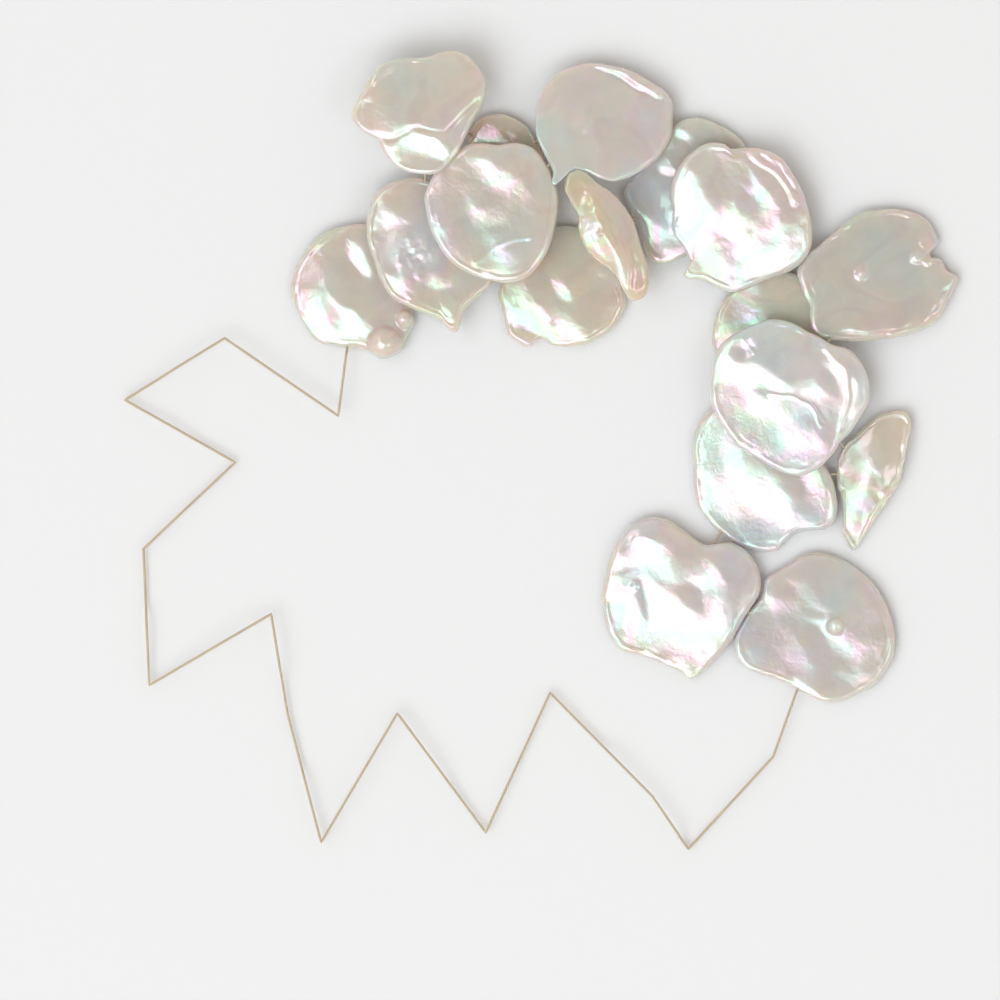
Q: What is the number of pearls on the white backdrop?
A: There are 17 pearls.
